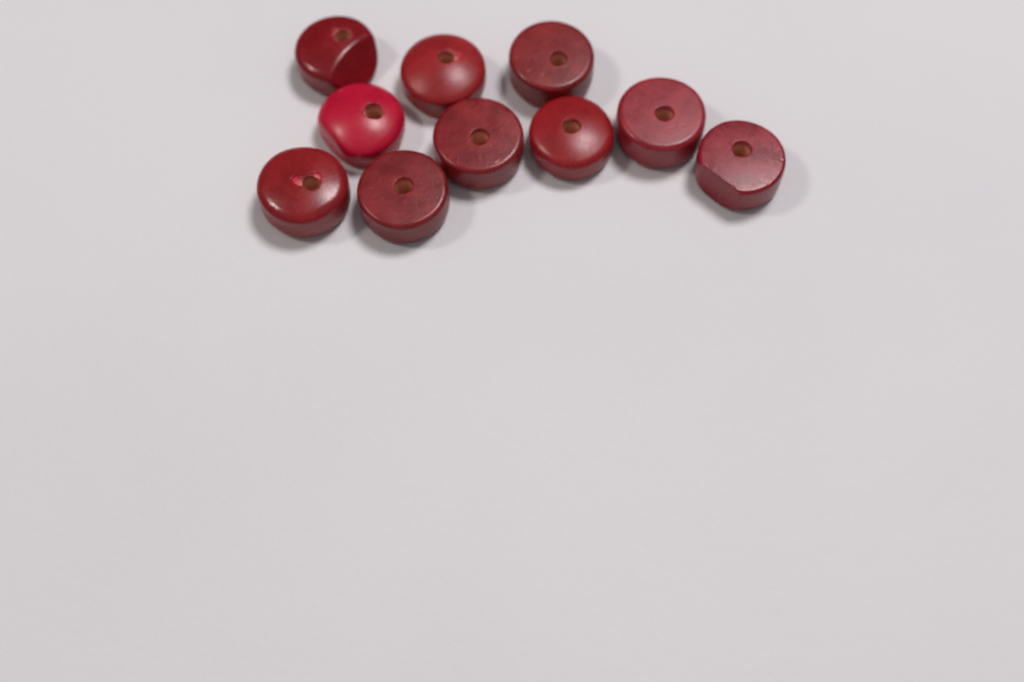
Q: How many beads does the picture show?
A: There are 10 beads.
